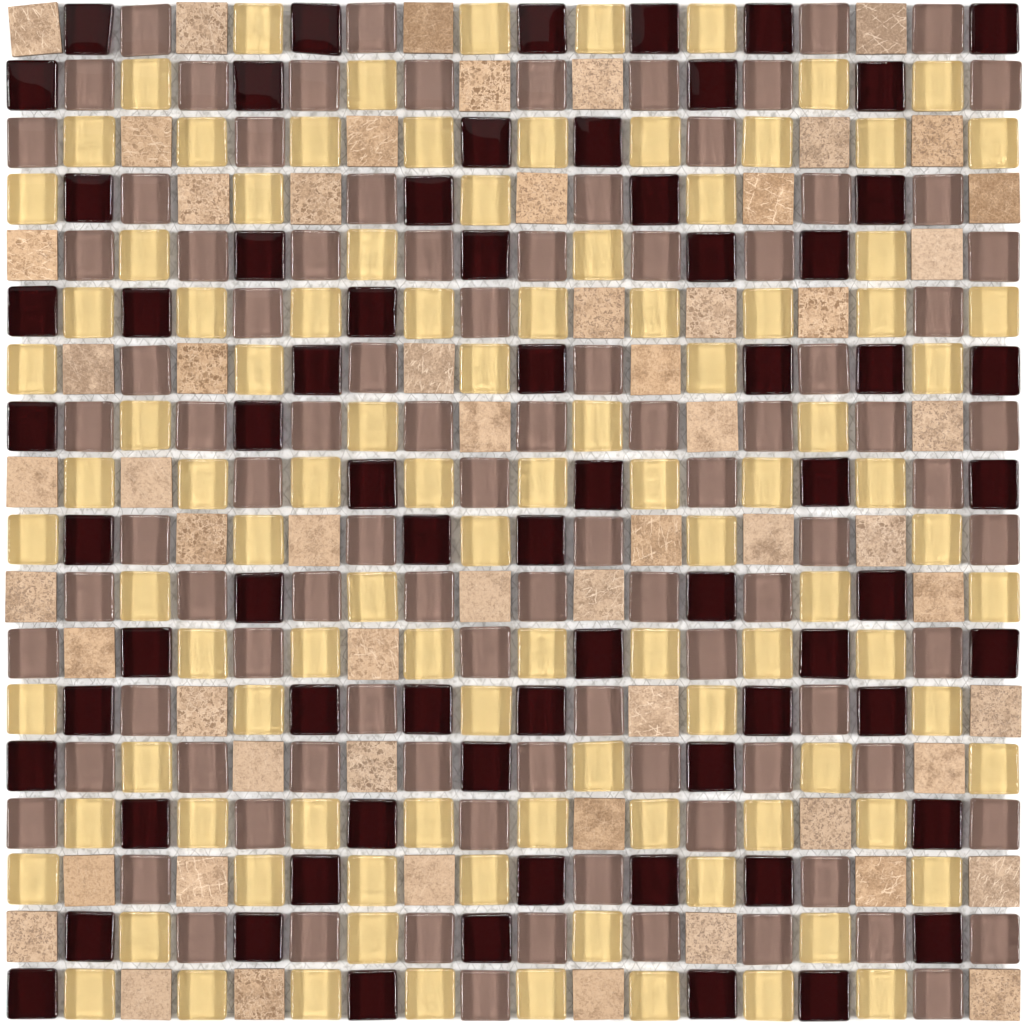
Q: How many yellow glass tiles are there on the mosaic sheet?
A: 102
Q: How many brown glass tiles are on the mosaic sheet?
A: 95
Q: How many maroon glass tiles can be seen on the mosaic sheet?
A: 68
